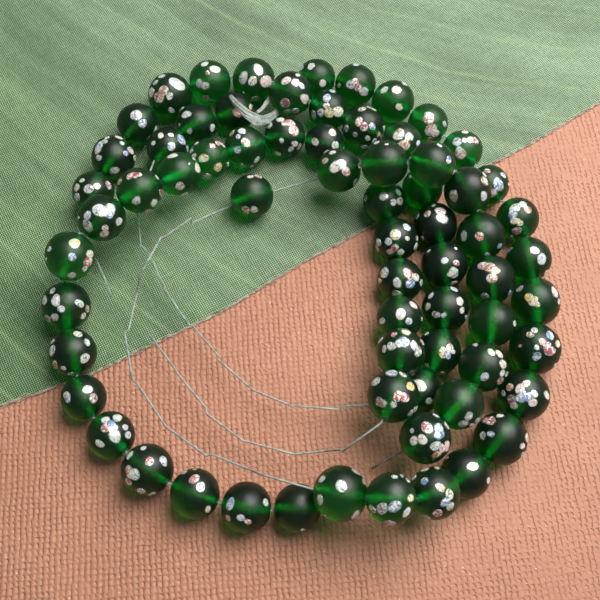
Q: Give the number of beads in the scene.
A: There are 68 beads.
